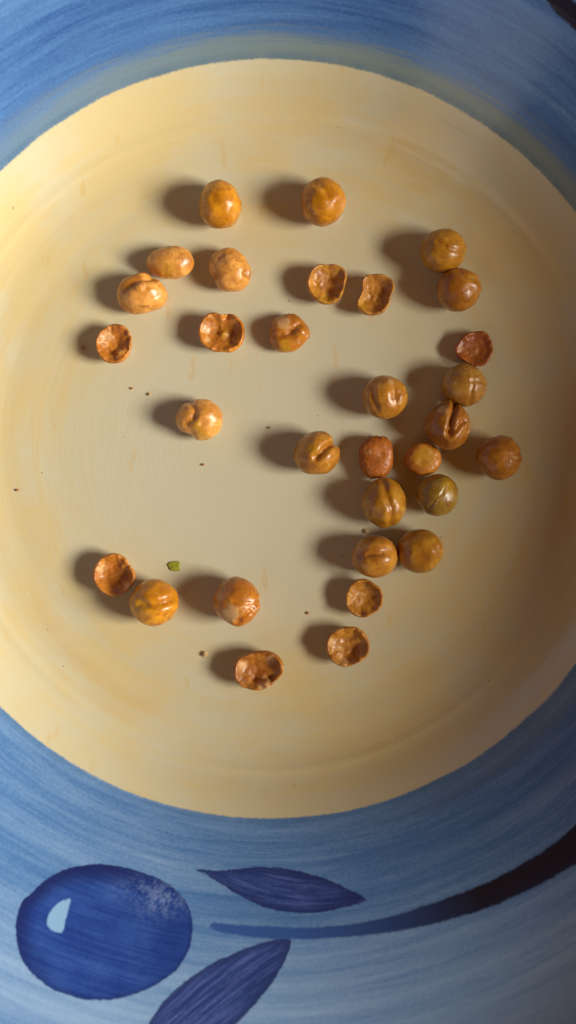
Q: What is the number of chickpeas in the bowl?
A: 31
